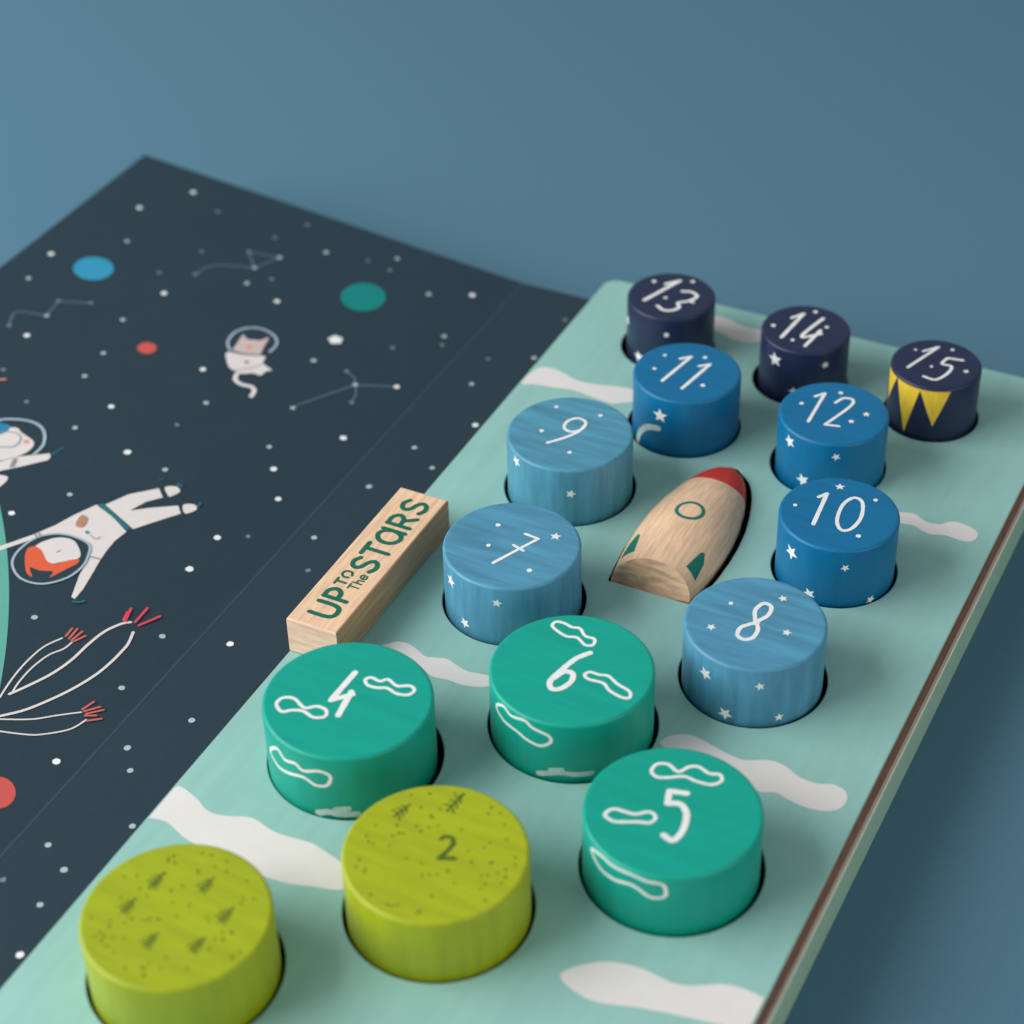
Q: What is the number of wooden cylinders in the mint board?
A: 14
